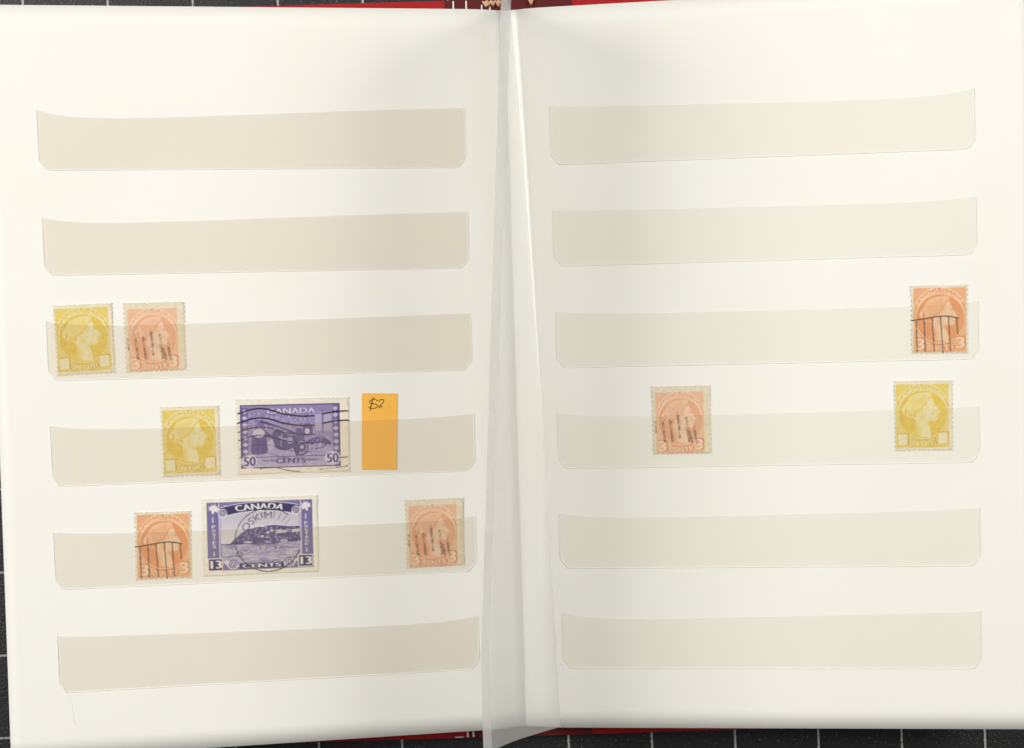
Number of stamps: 10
